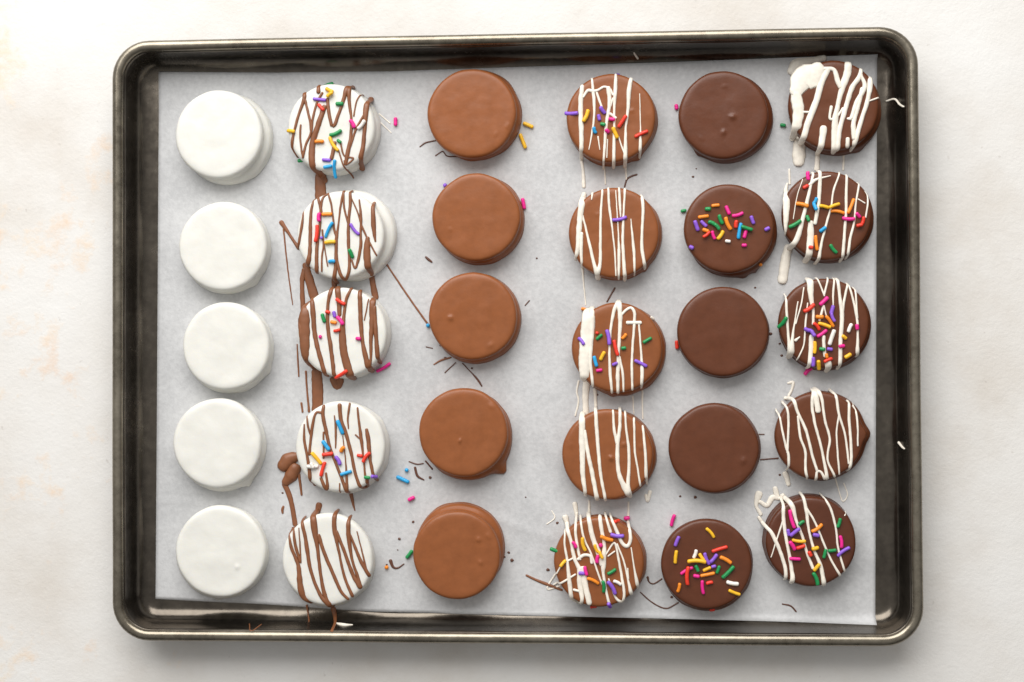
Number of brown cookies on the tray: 20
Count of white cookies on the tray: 10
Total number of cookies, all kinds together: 30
